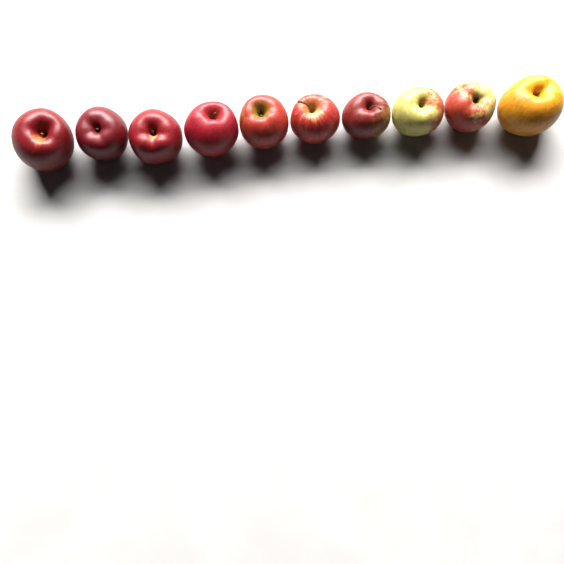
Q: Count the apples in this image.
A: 10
